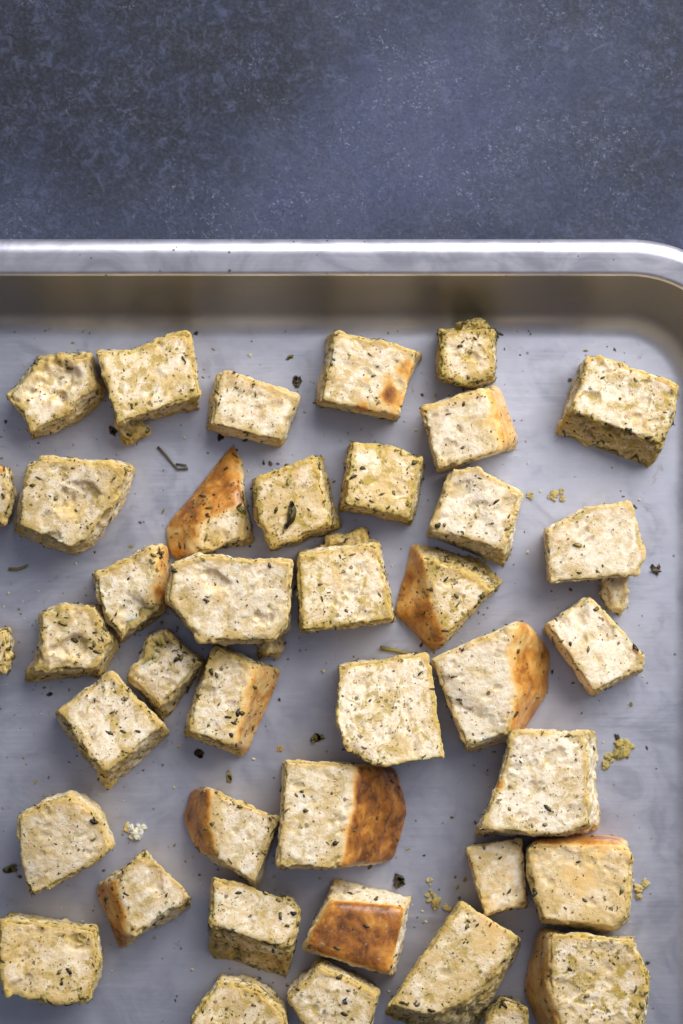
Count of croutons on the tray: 41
